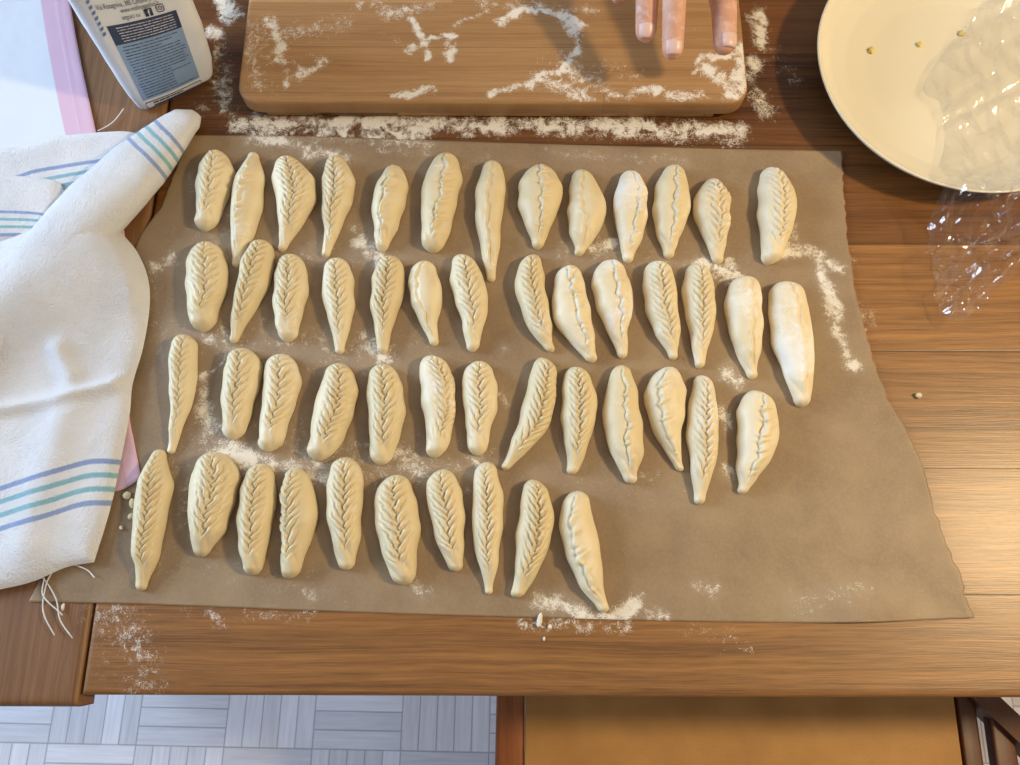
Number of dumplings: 50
